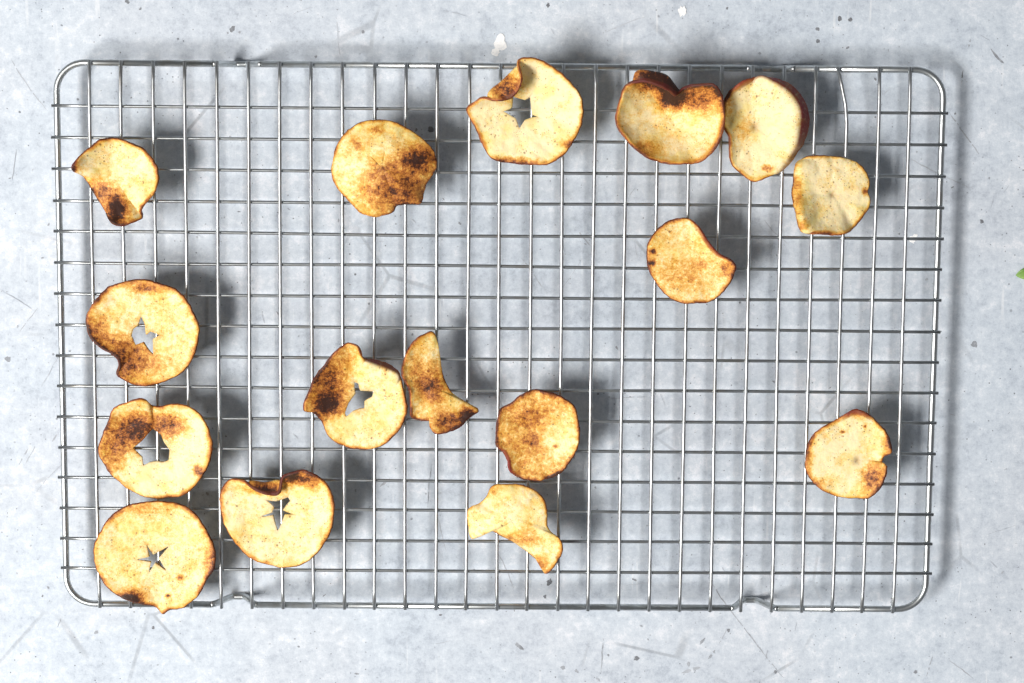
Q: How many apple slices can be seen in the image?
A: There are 16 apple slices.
